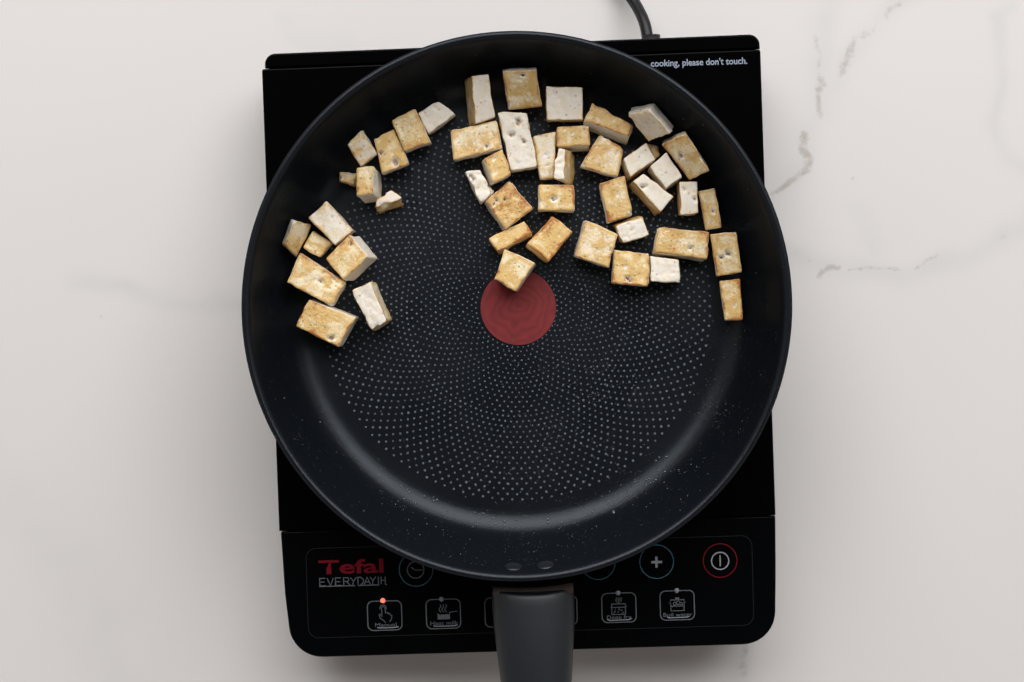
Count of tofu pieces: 47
